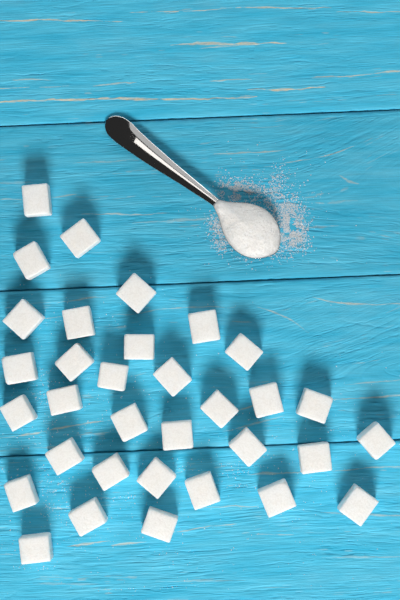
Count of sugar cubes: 33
